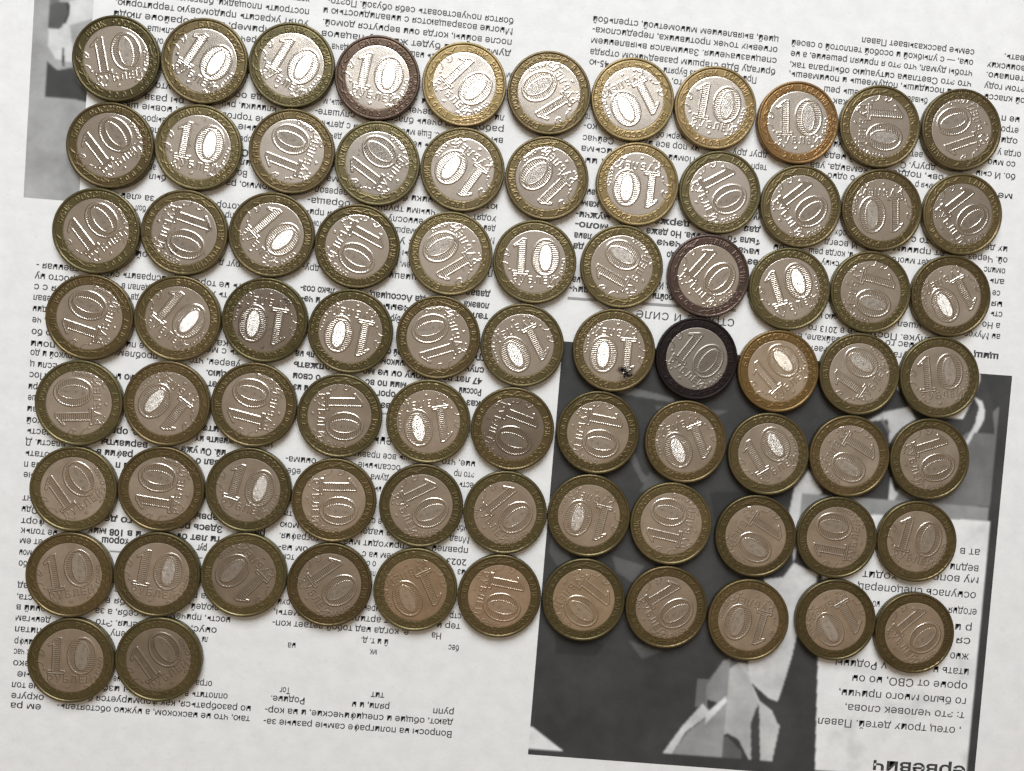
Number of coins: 79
